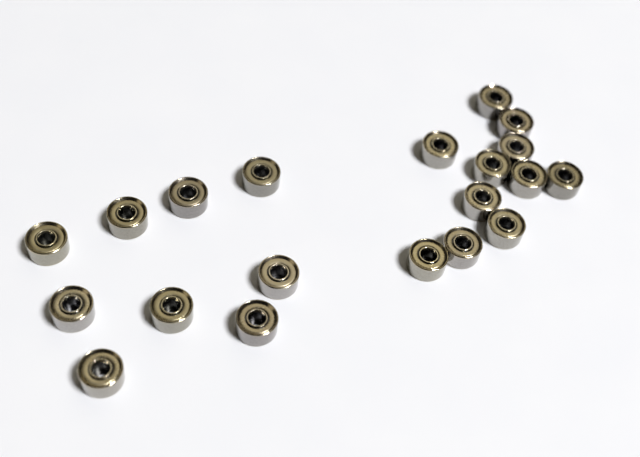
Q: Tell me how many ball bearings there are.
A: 20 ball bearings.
